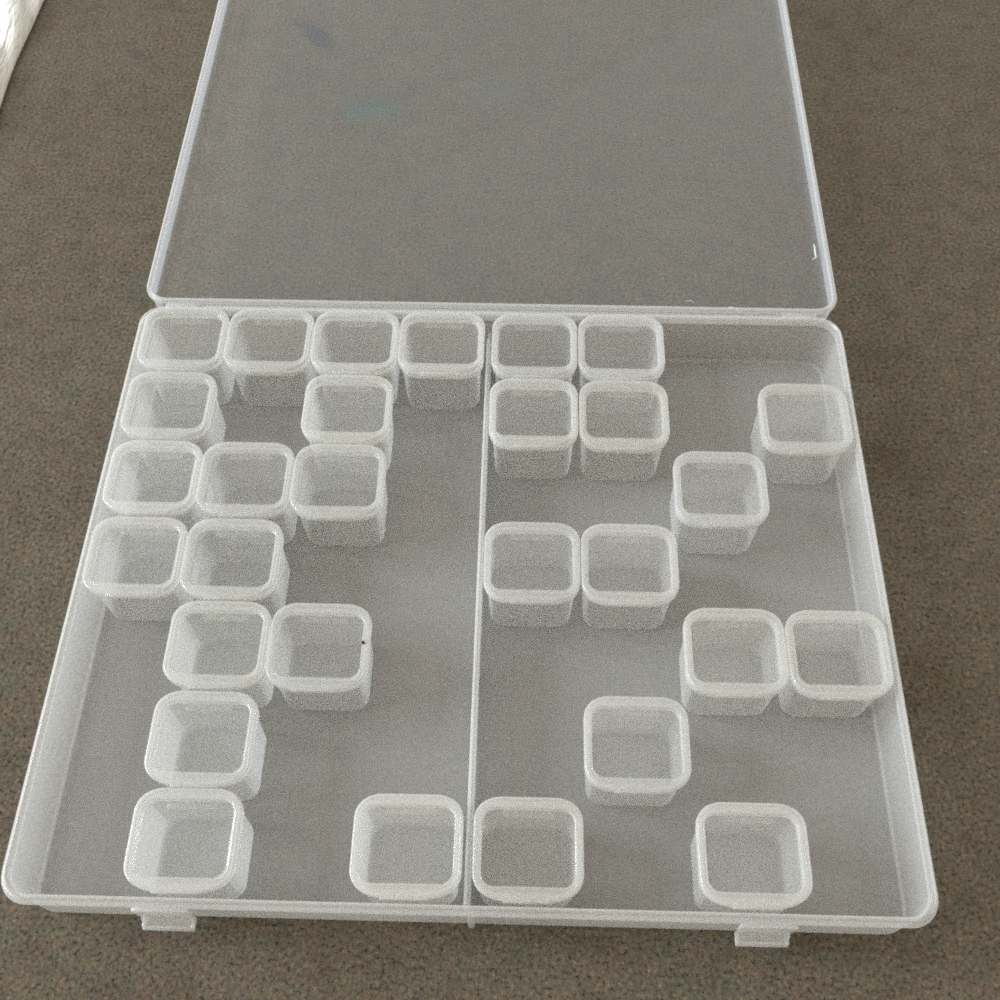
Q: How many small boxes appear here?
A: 29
